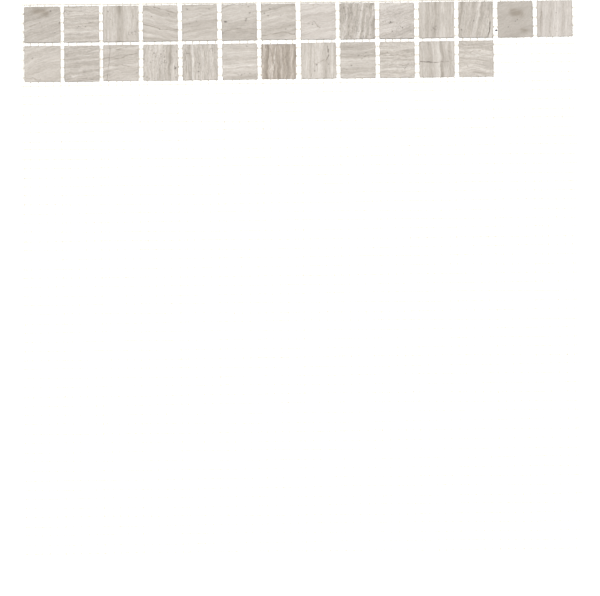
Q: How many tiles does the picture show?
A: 26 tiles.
